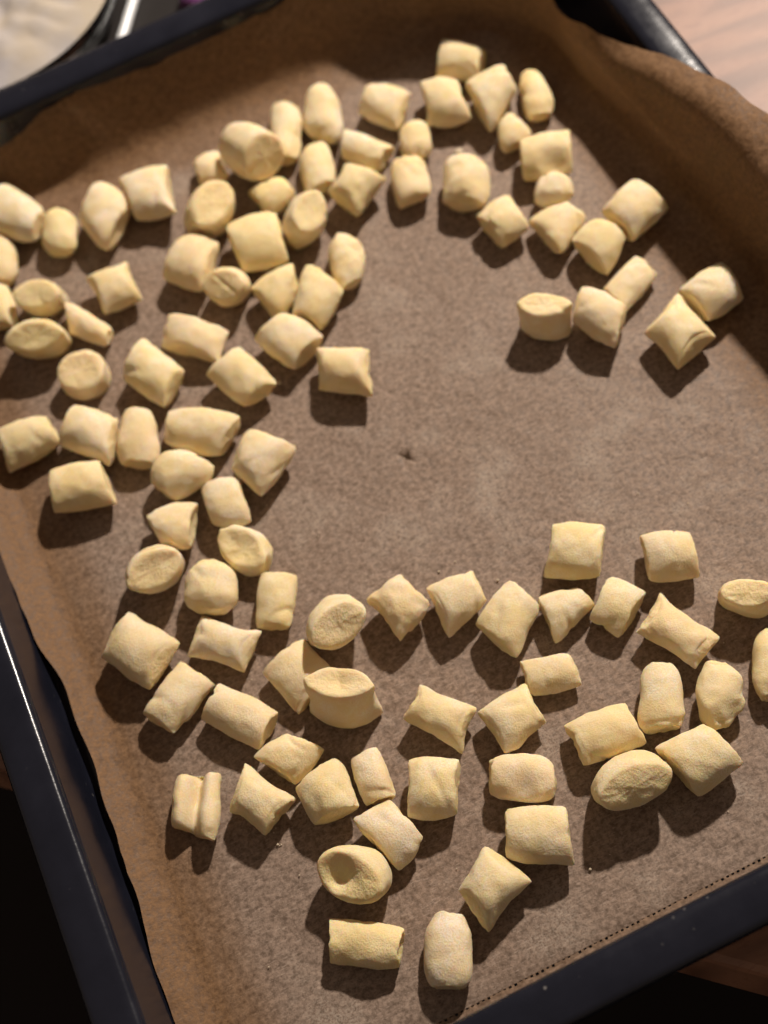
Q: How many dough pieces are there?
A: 103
